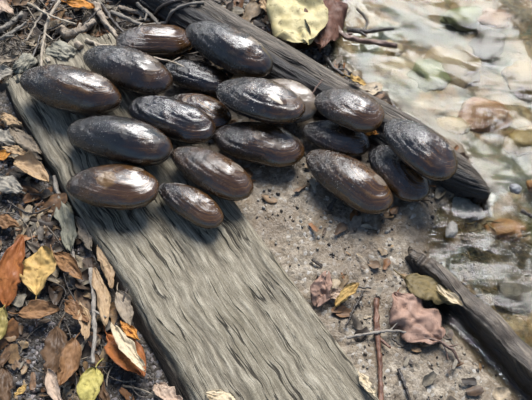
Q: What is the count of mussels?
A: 19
